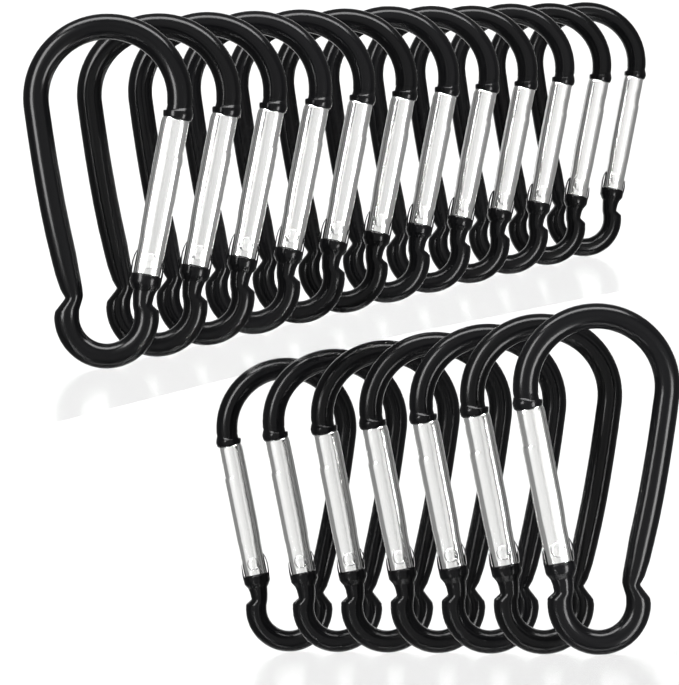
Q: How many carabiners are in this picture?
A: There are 19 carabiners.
